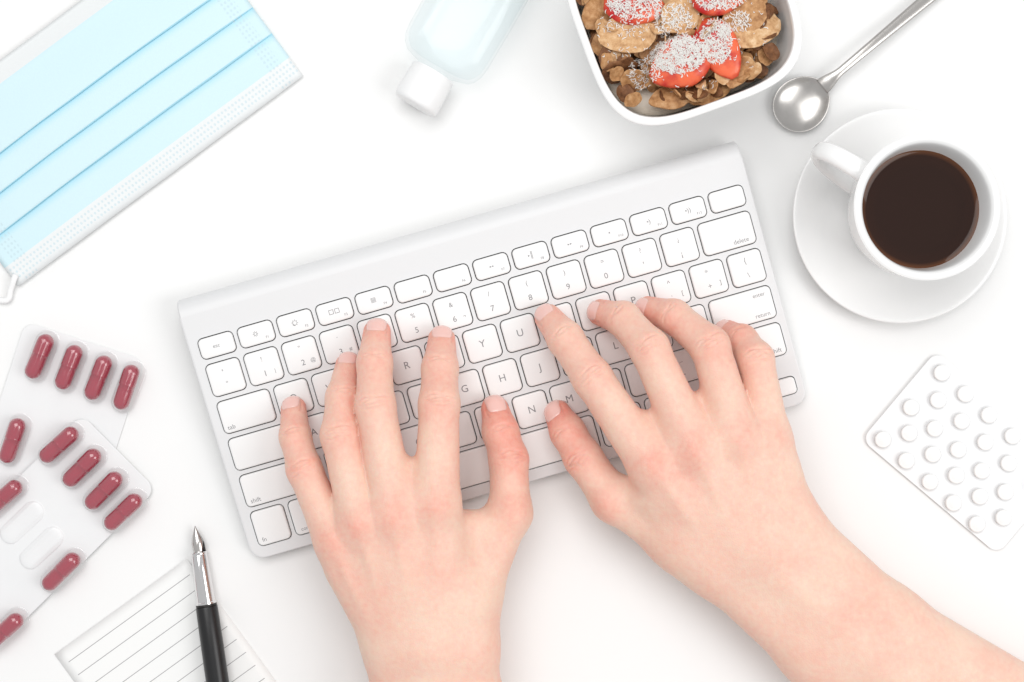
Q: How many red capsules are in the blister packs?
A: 12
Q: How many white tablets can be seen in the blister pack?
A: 23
